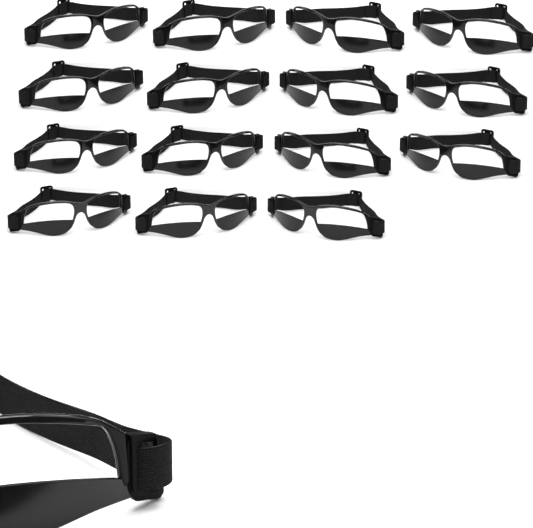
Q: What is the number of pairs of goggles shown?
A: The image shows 16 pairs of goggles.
